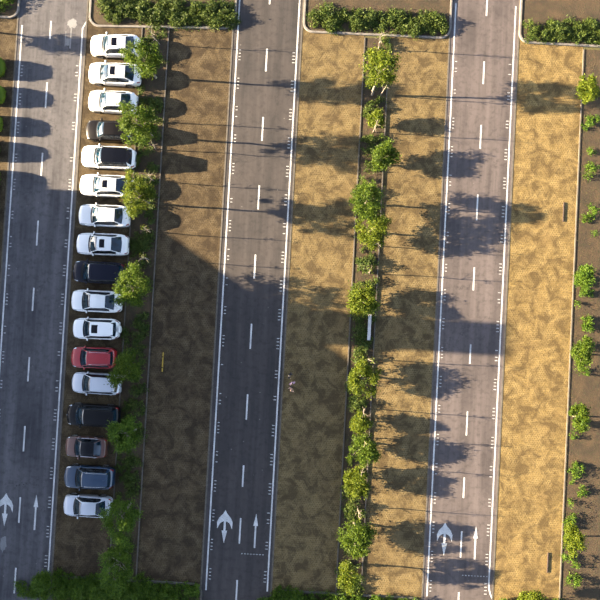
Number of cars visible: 17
